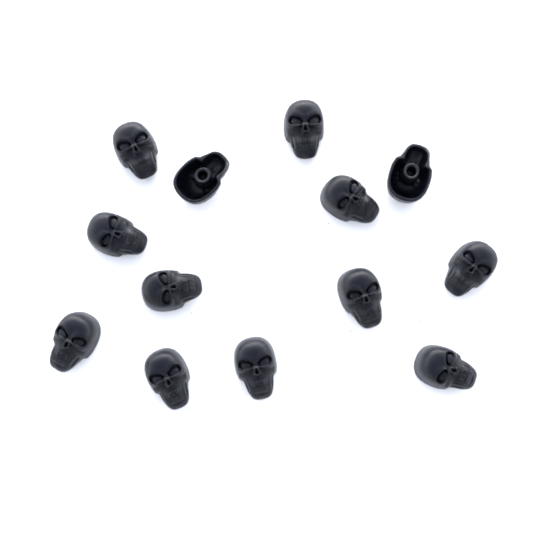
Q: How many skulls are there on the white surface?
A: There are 13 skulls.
